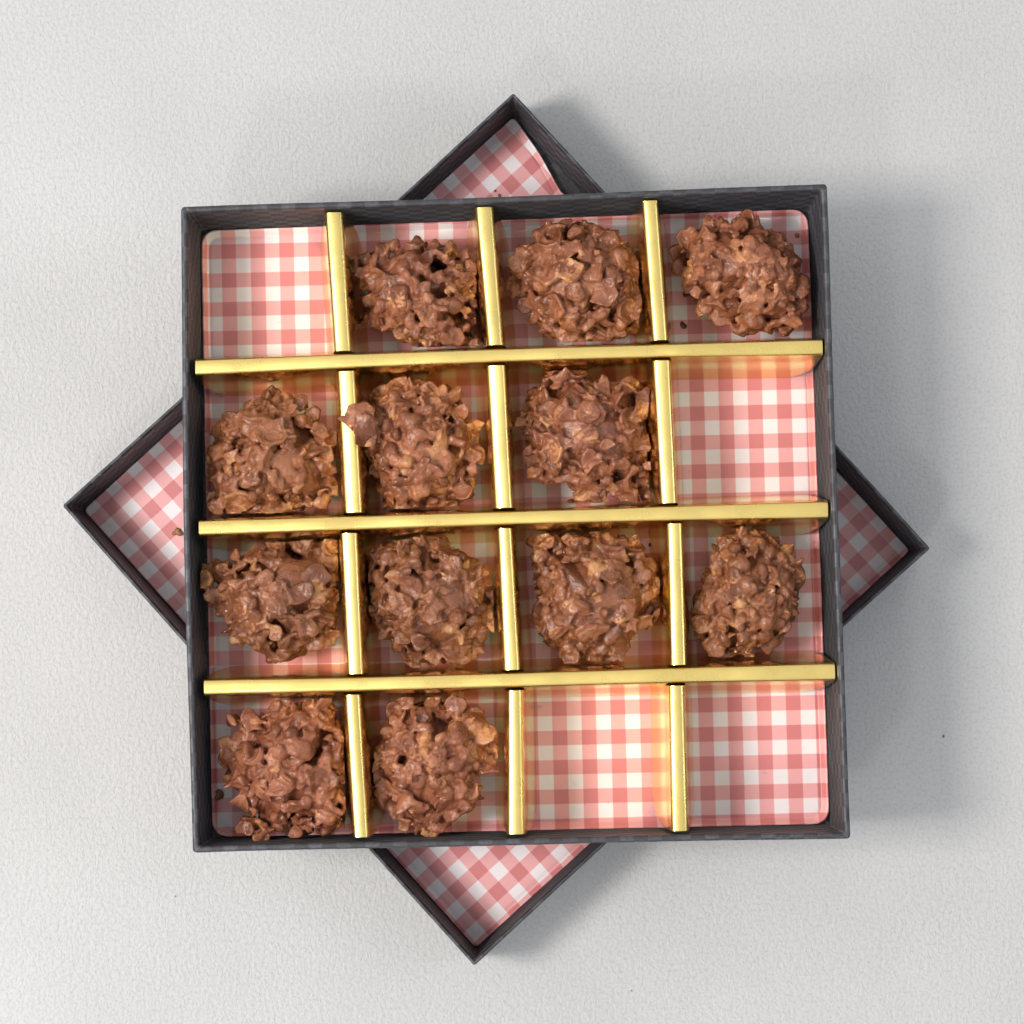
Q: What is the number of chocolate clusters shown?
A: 12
